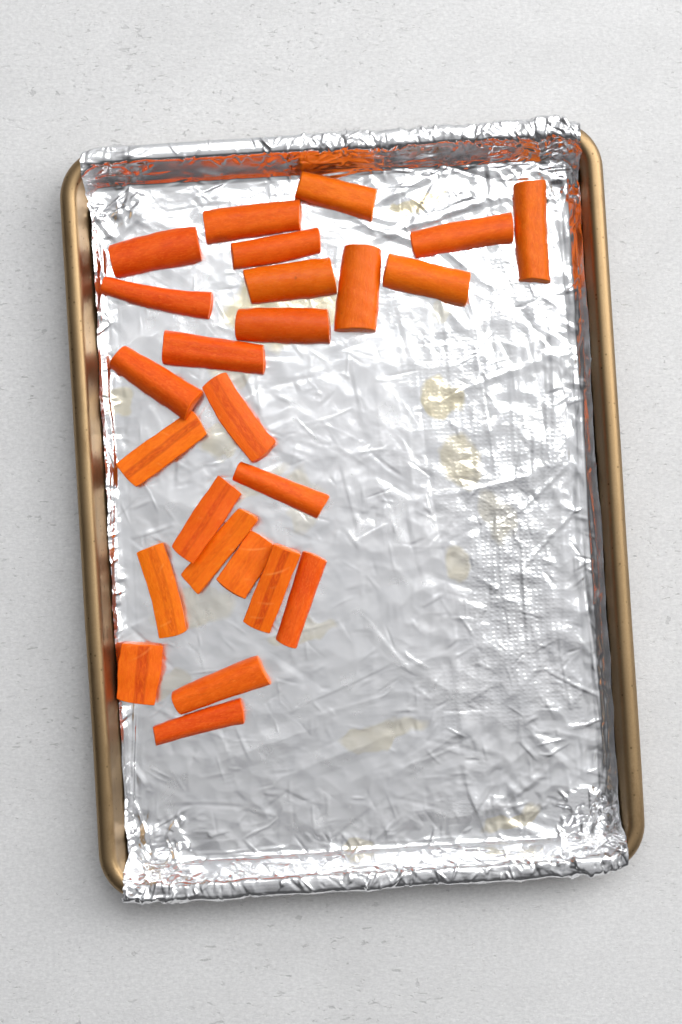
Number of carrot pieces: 25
